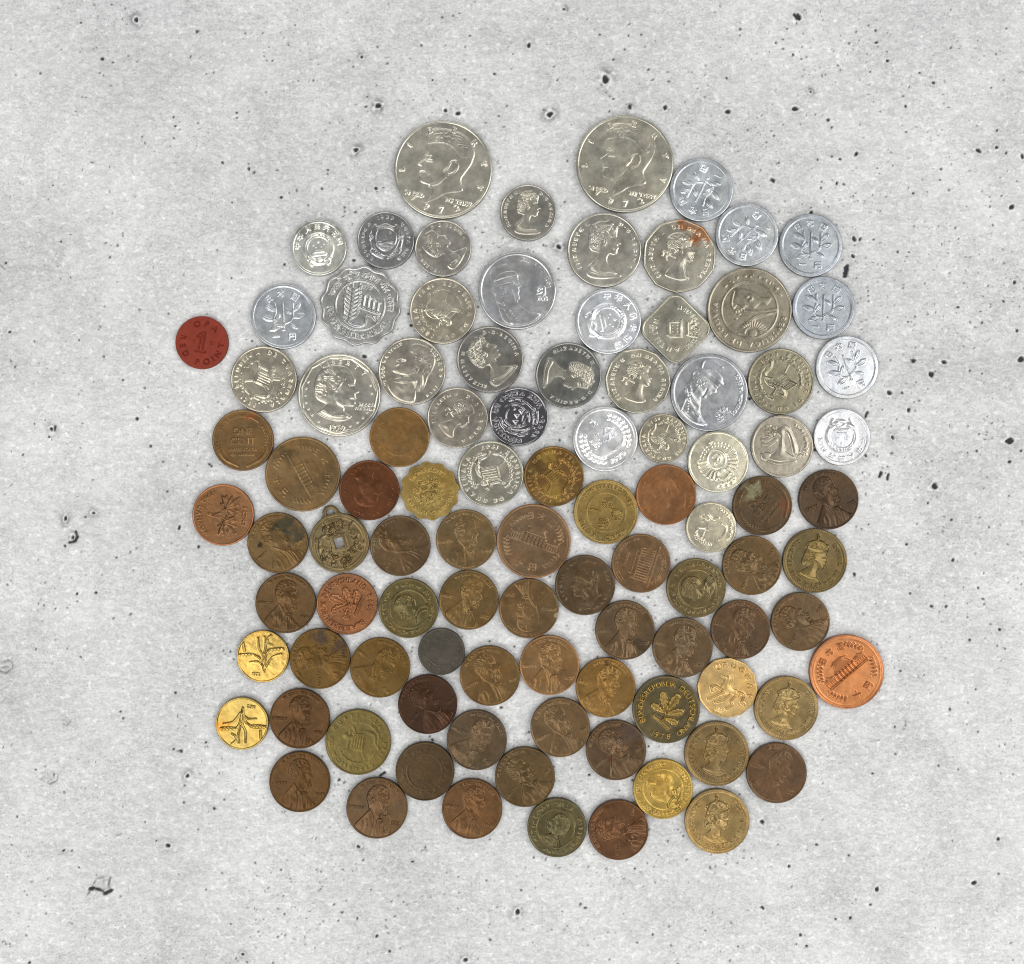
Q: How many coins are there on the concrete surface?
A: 97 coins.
